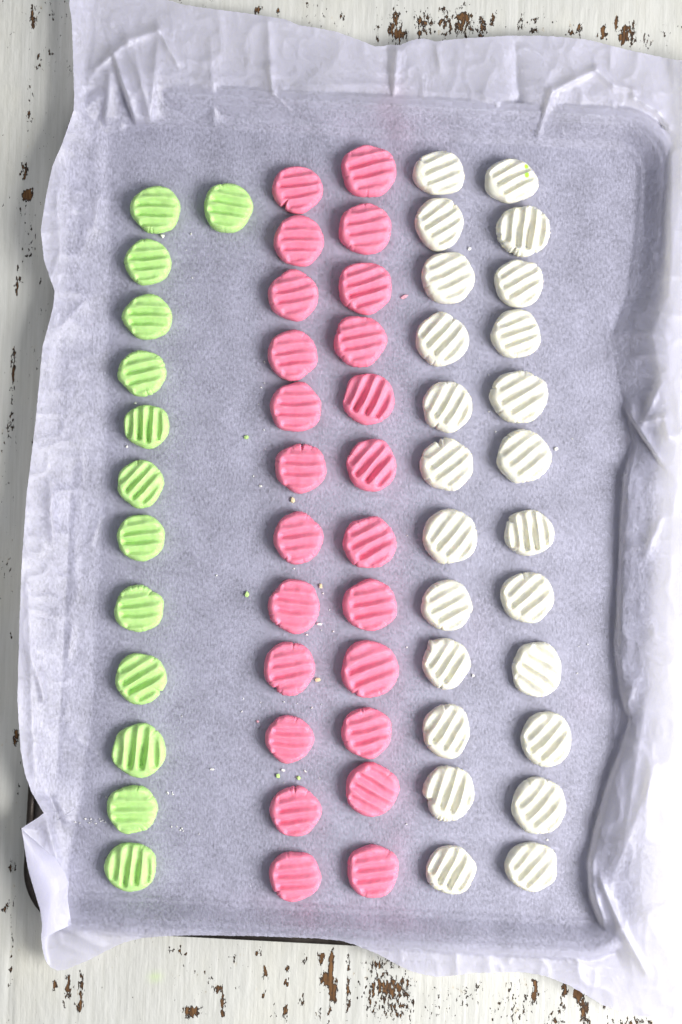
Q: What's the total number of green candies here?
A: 13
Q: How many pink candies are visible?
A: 24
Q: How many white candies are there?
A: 24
